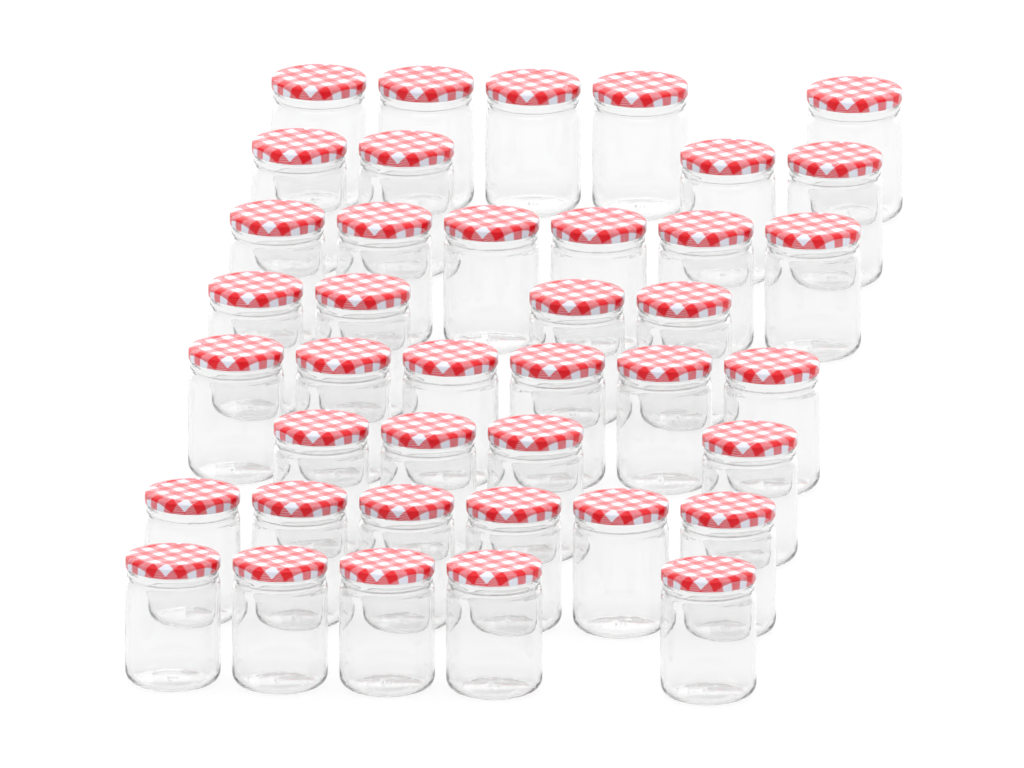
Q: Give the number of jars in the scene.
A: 40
